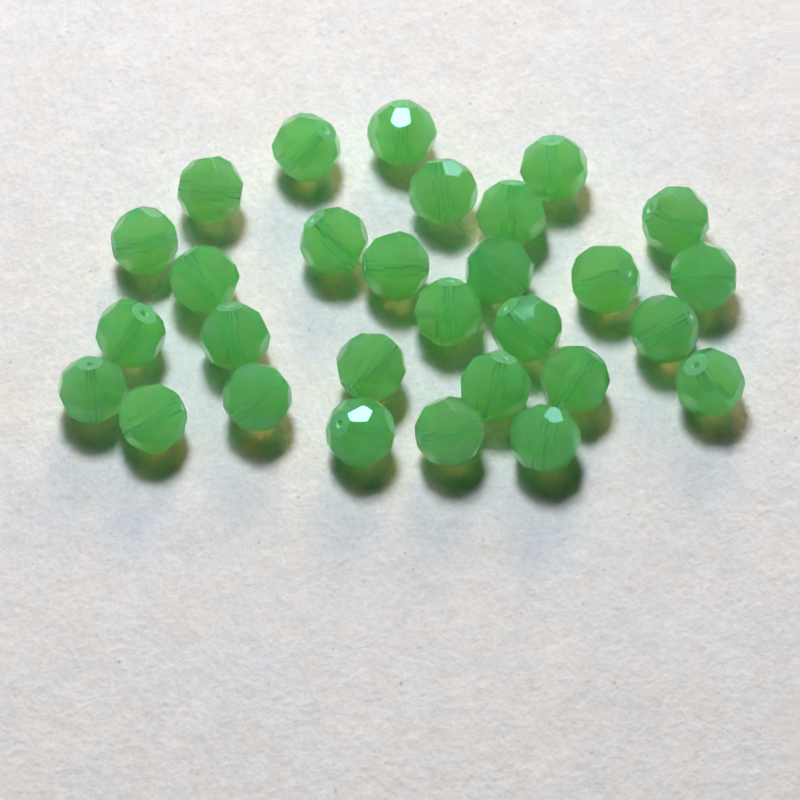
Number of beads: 29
